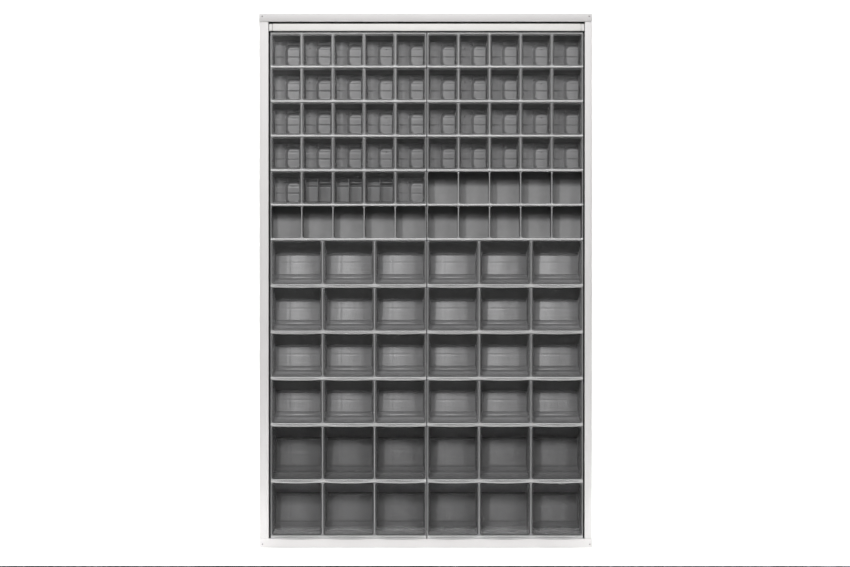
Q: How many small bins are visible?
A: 45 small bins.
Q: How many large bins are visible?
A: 36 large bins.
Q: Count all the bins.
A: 81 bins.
